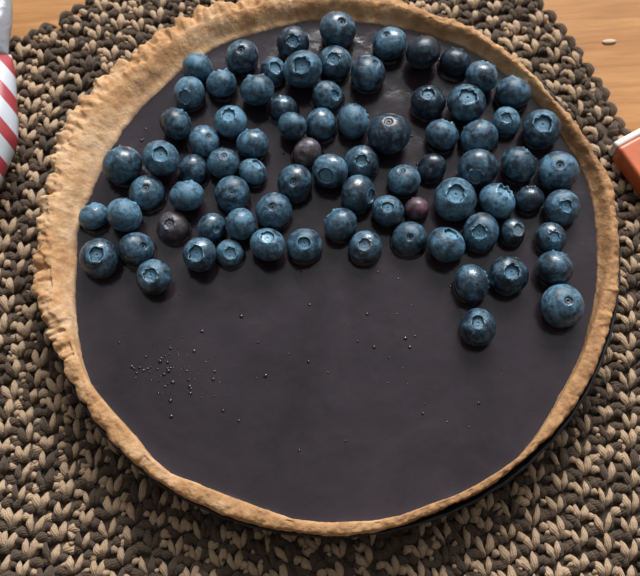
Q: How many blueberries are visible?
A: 81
